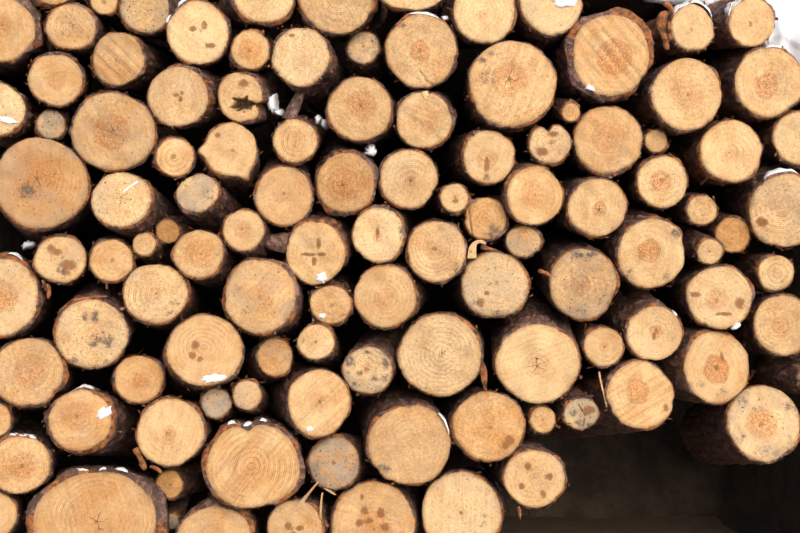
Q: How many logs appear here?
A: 113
